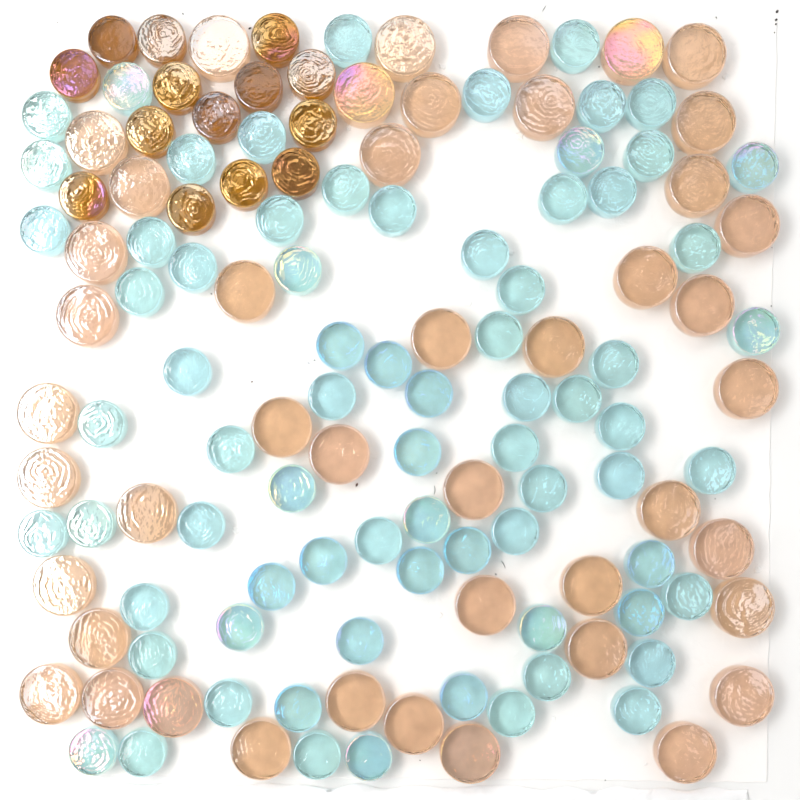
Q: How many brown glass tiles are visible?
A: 14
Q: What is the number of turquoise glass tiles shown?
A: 74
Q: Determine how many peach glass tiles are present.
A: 45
